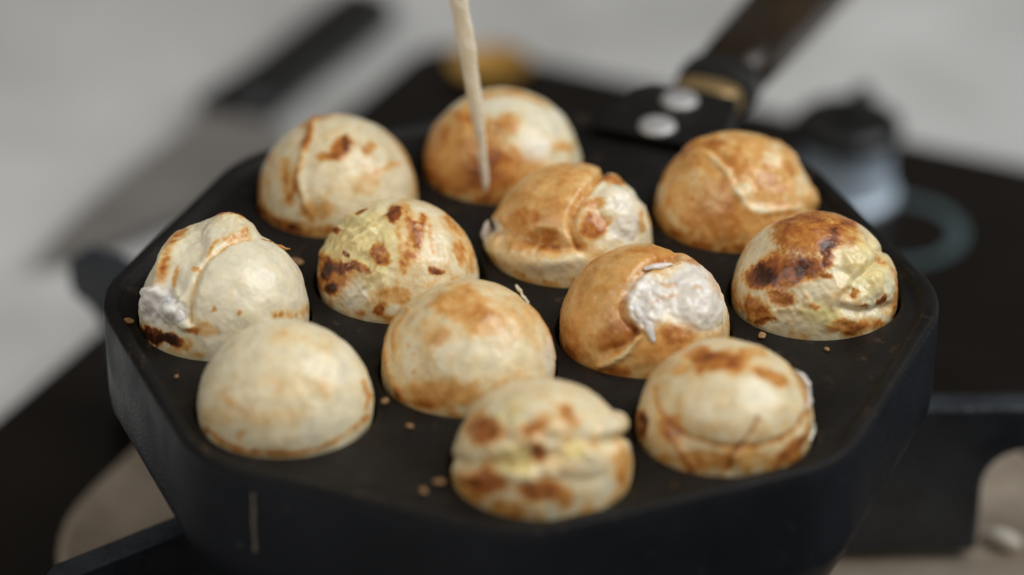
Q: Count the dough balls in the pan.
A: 12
